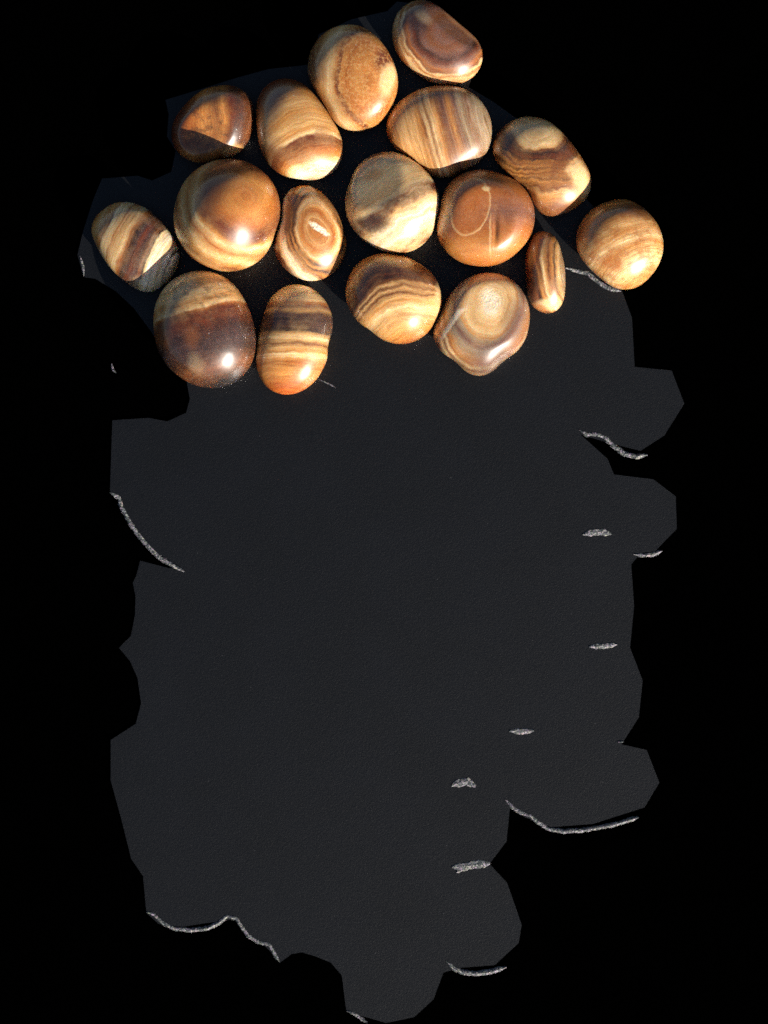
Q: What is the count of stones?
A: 17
